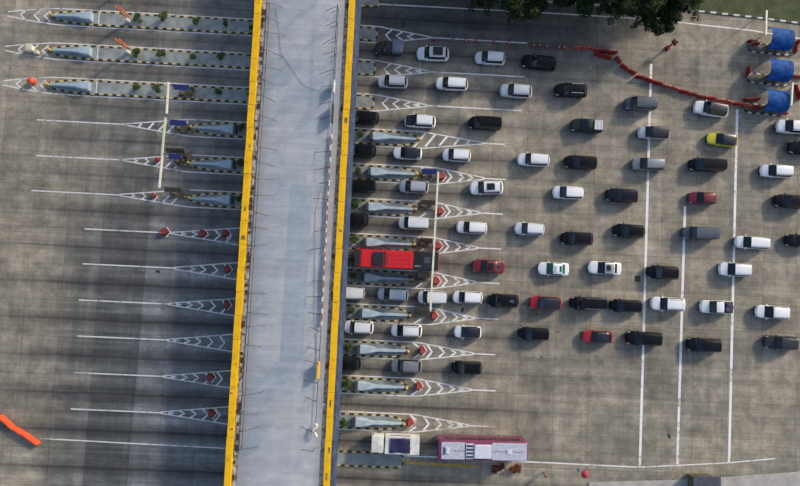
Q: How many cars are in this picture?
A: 69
